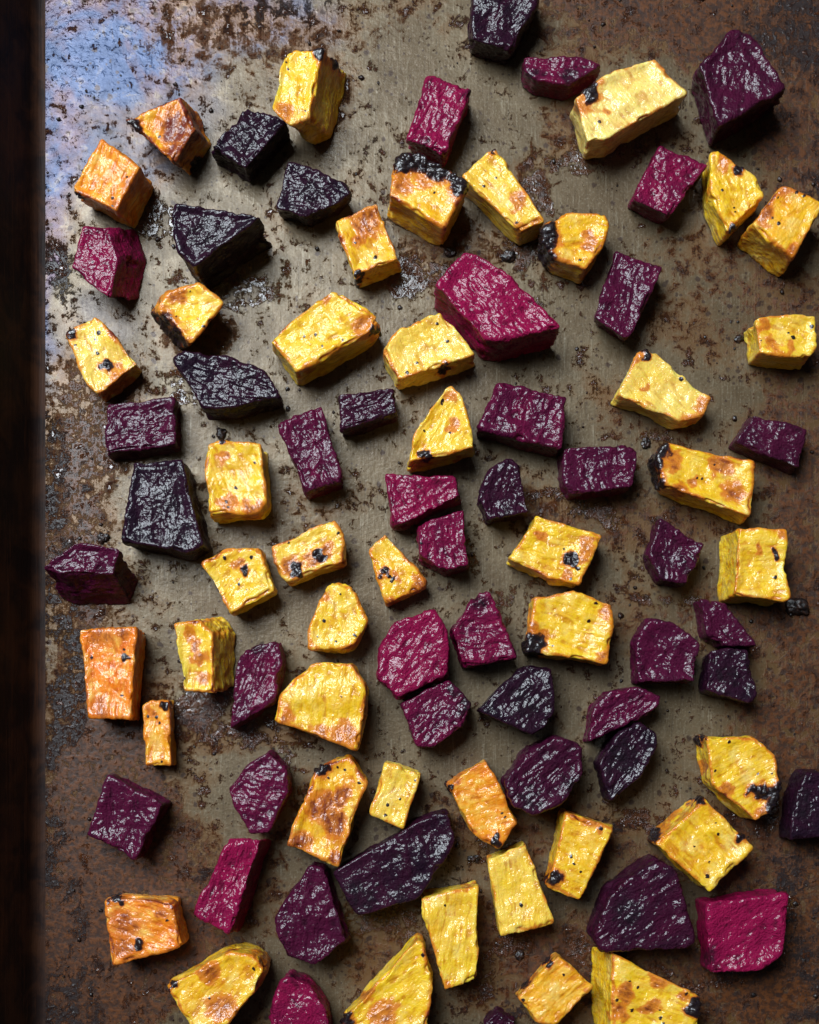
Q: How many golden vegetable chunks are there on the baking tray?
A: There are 43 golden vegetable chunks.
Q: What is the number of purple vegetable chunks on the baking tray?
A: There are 45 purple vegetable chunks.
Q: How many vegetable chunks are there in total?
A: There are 88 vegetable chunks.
